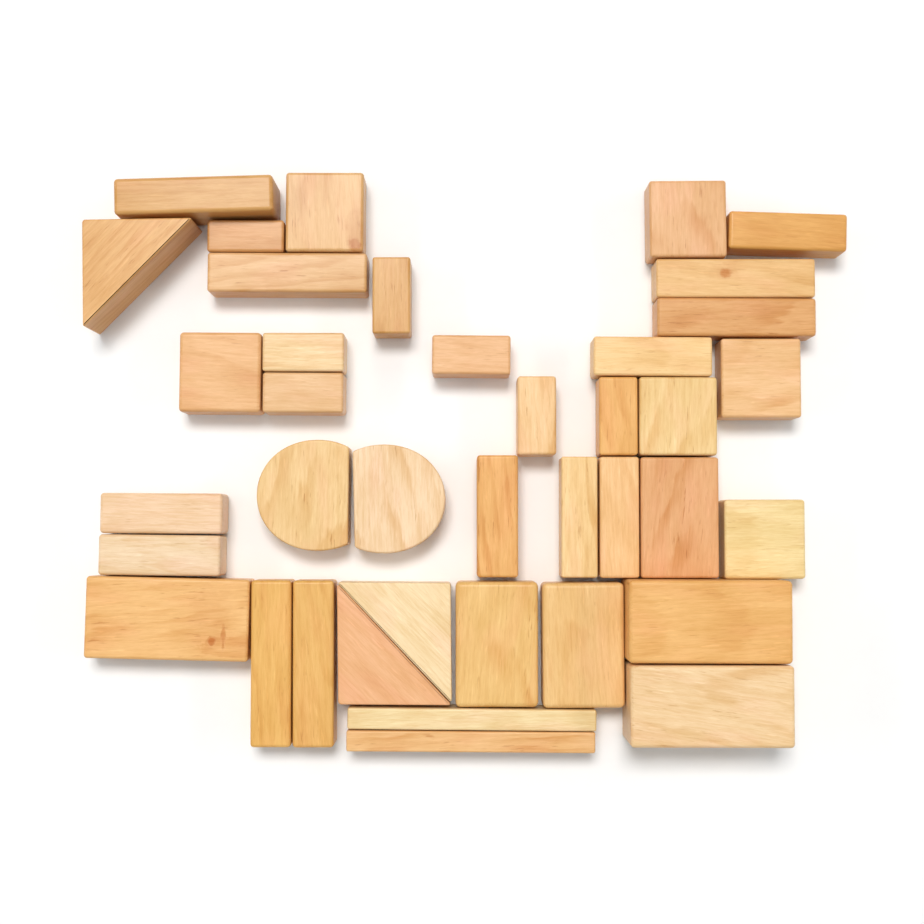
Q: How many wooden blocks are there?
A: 39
